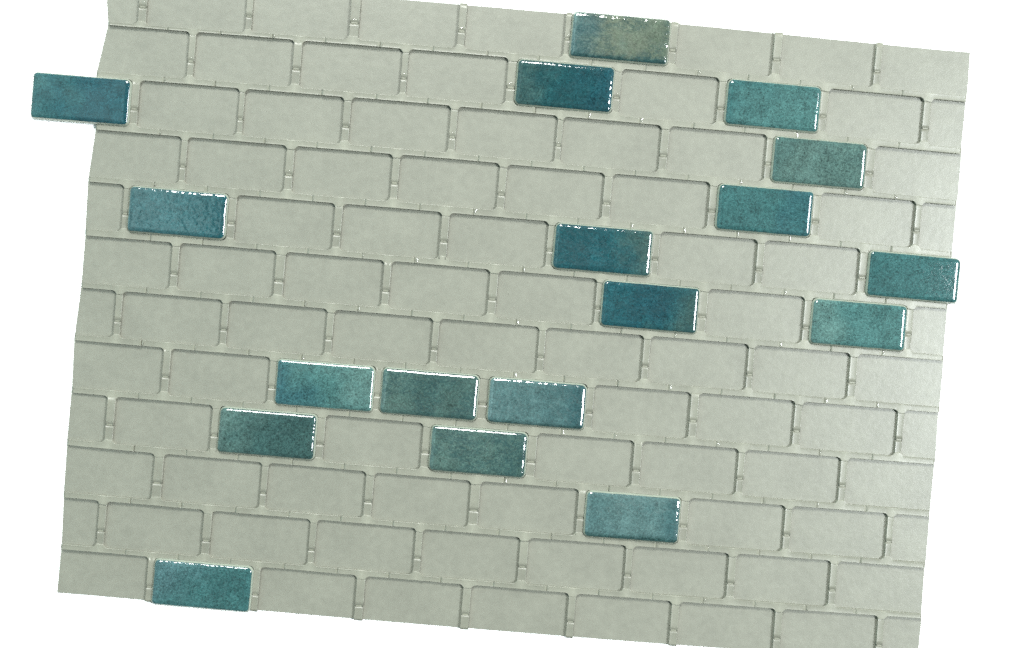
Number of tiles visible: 18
